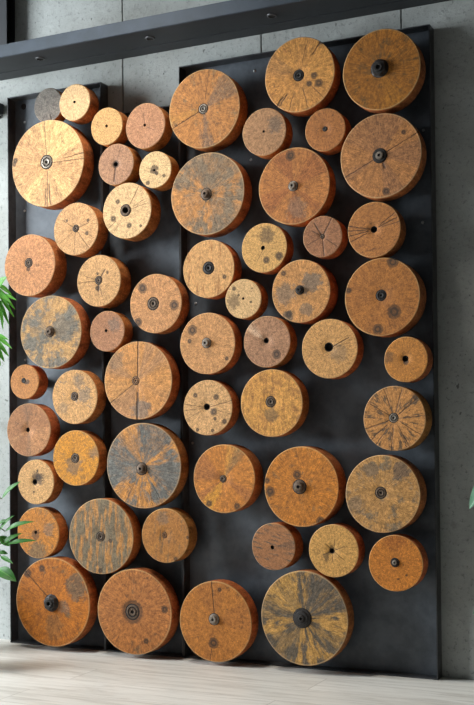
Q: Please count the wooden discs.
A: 56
